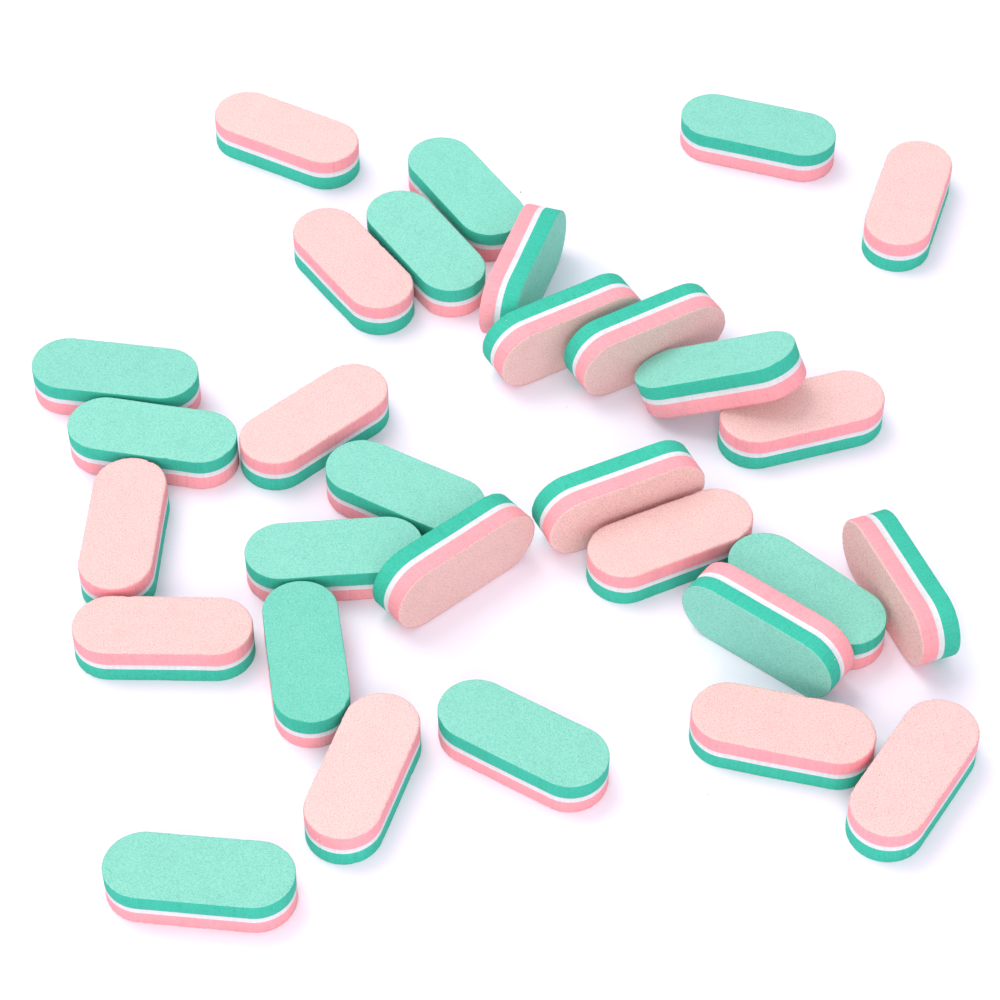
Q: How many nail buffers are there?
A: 30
